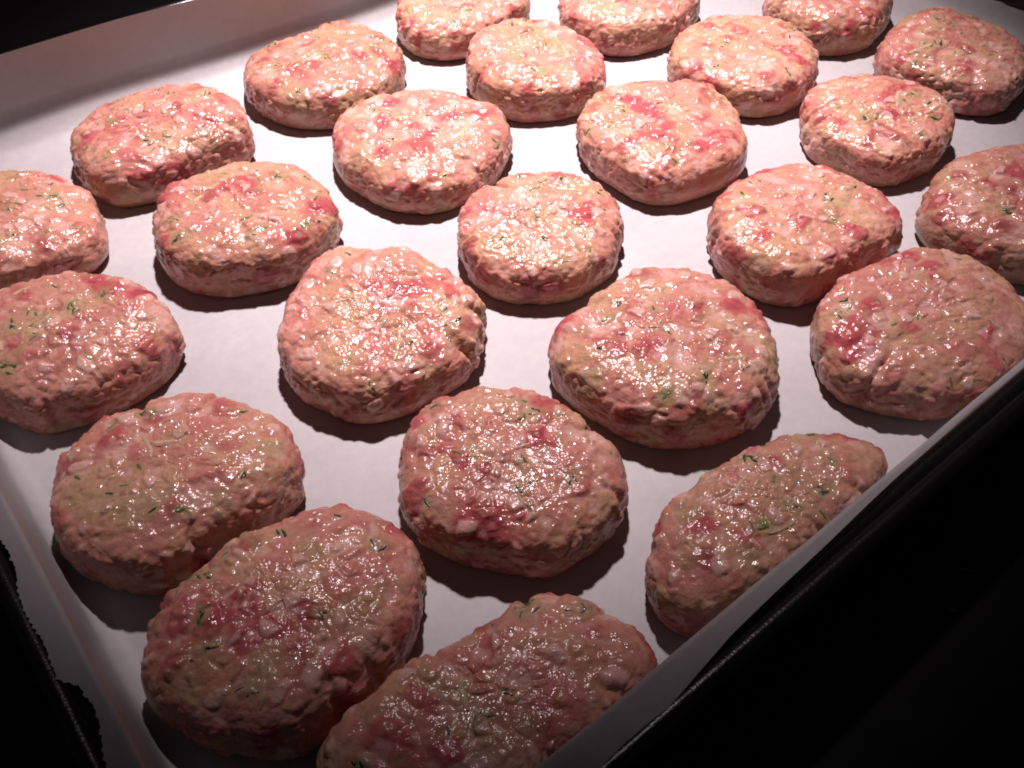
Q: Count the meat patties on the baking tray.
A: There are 25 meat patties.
